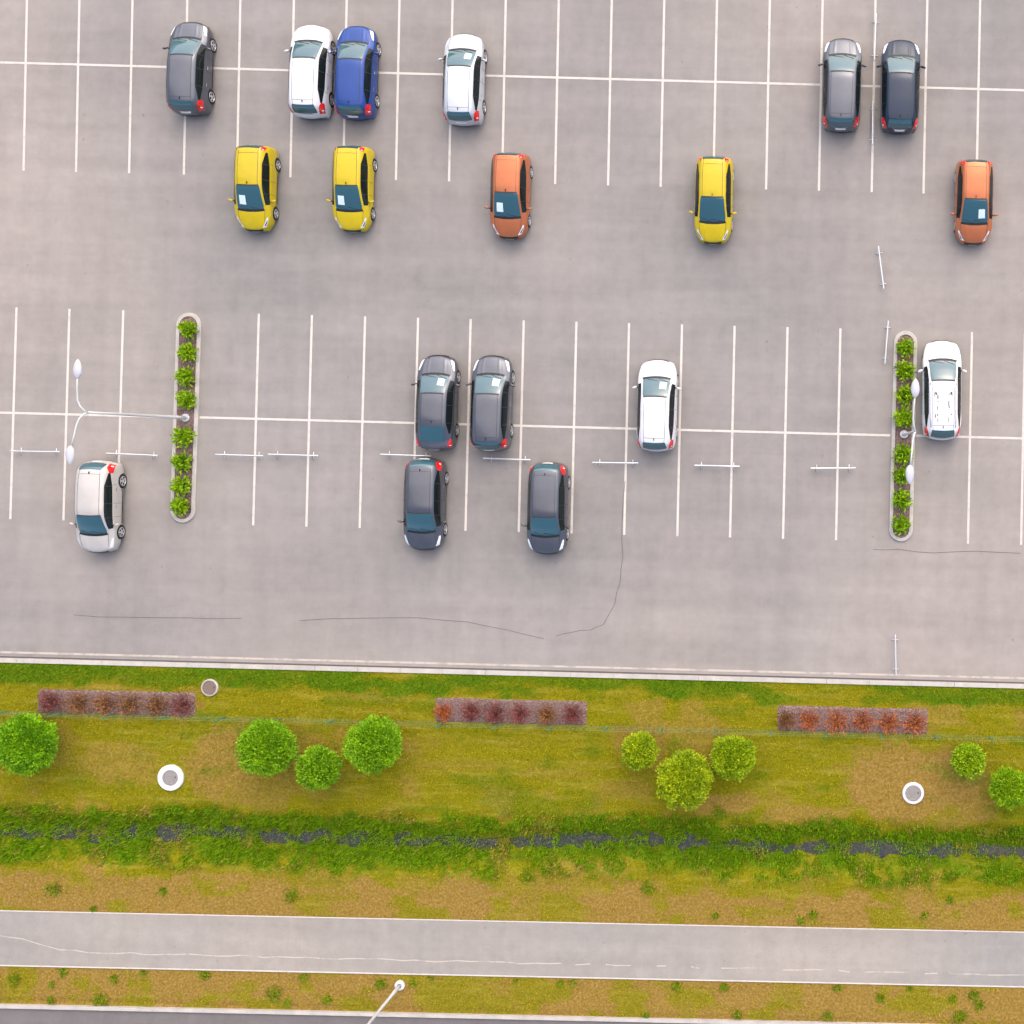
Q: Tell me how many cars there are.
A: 18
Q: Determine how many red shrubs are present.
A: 18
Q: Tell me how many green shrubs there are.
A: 16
